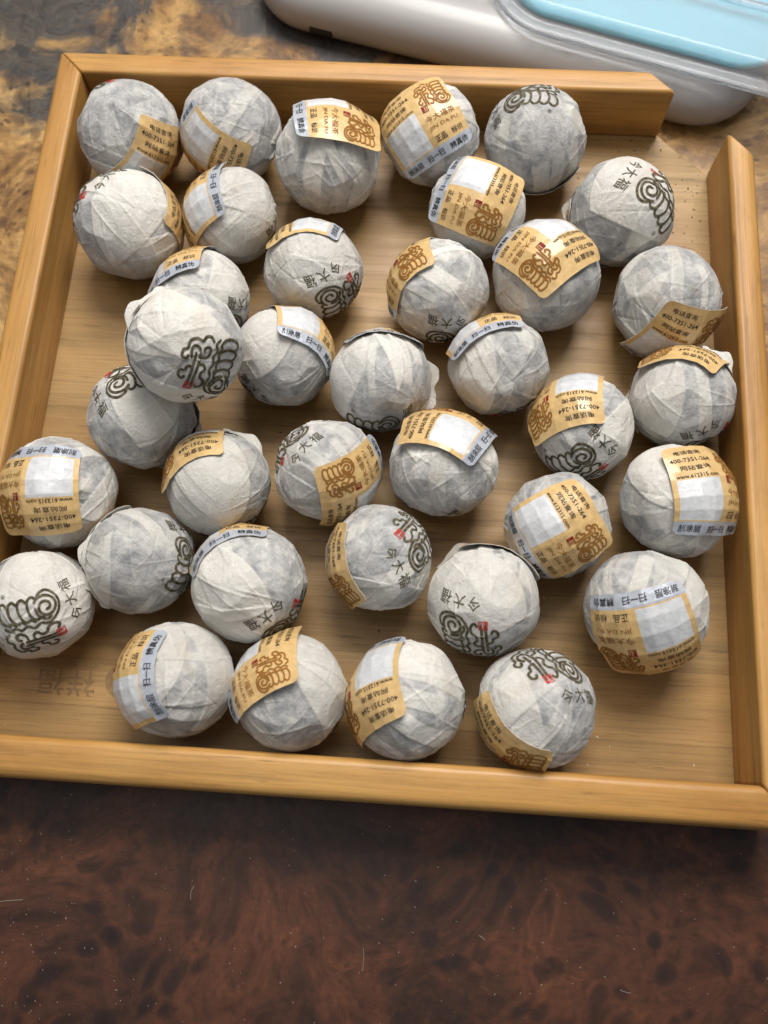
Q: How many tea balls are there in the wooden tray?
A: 37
